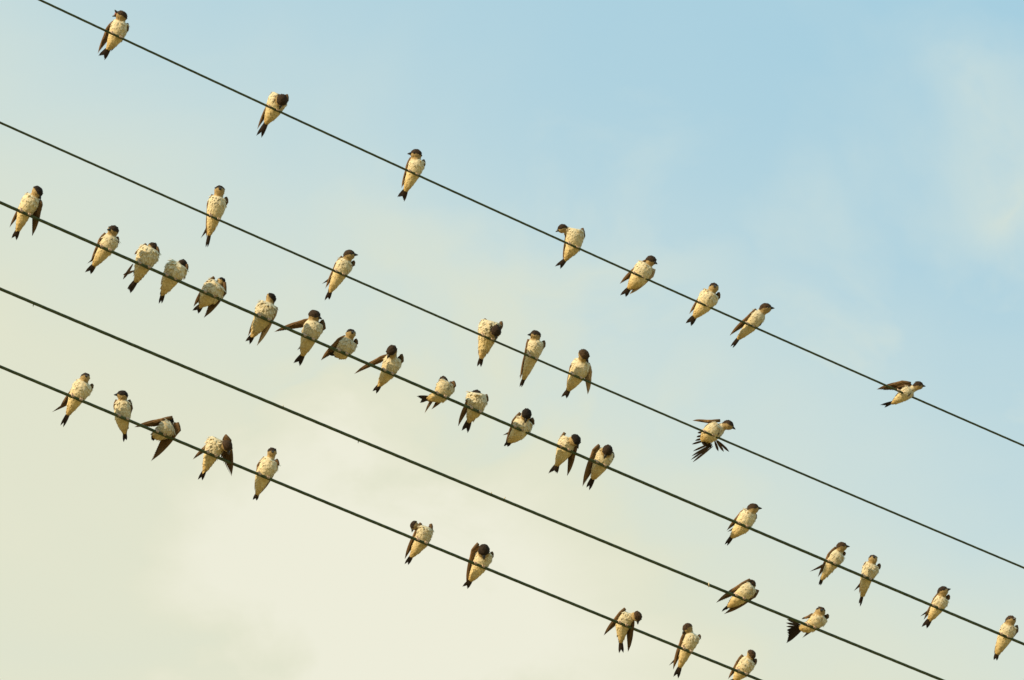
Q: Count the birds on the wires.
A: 45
